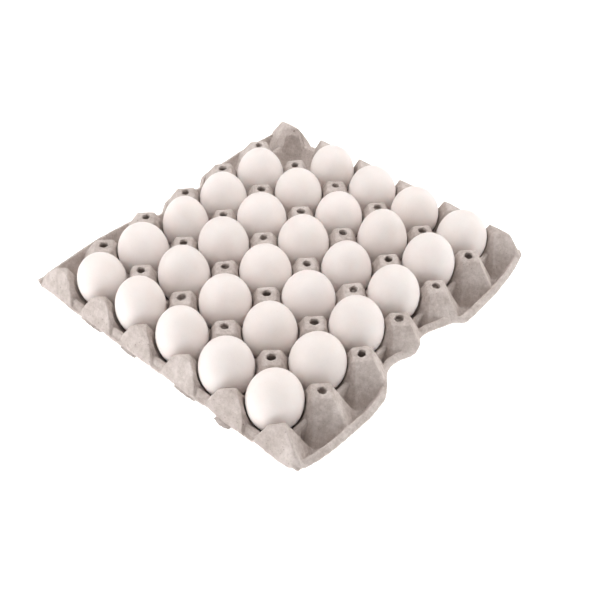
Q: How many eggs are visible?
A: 29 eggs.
